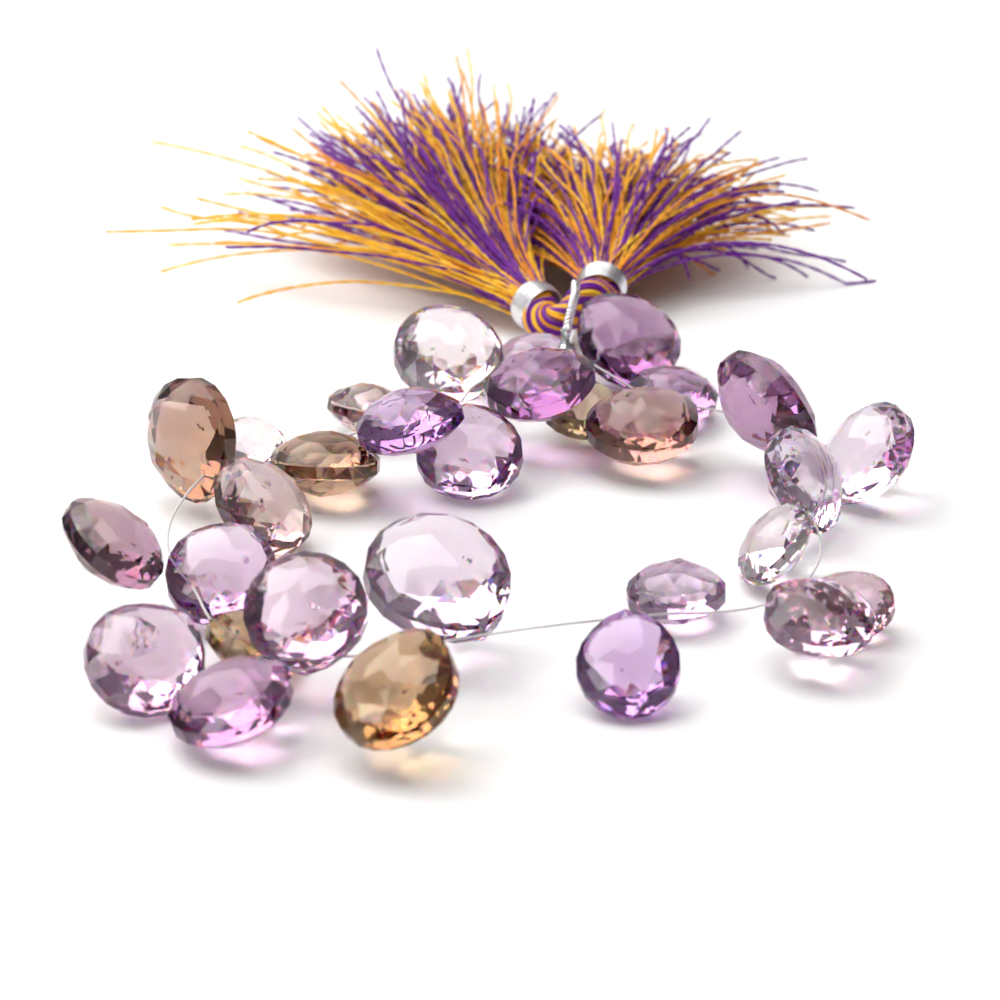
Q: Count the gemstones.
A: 30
